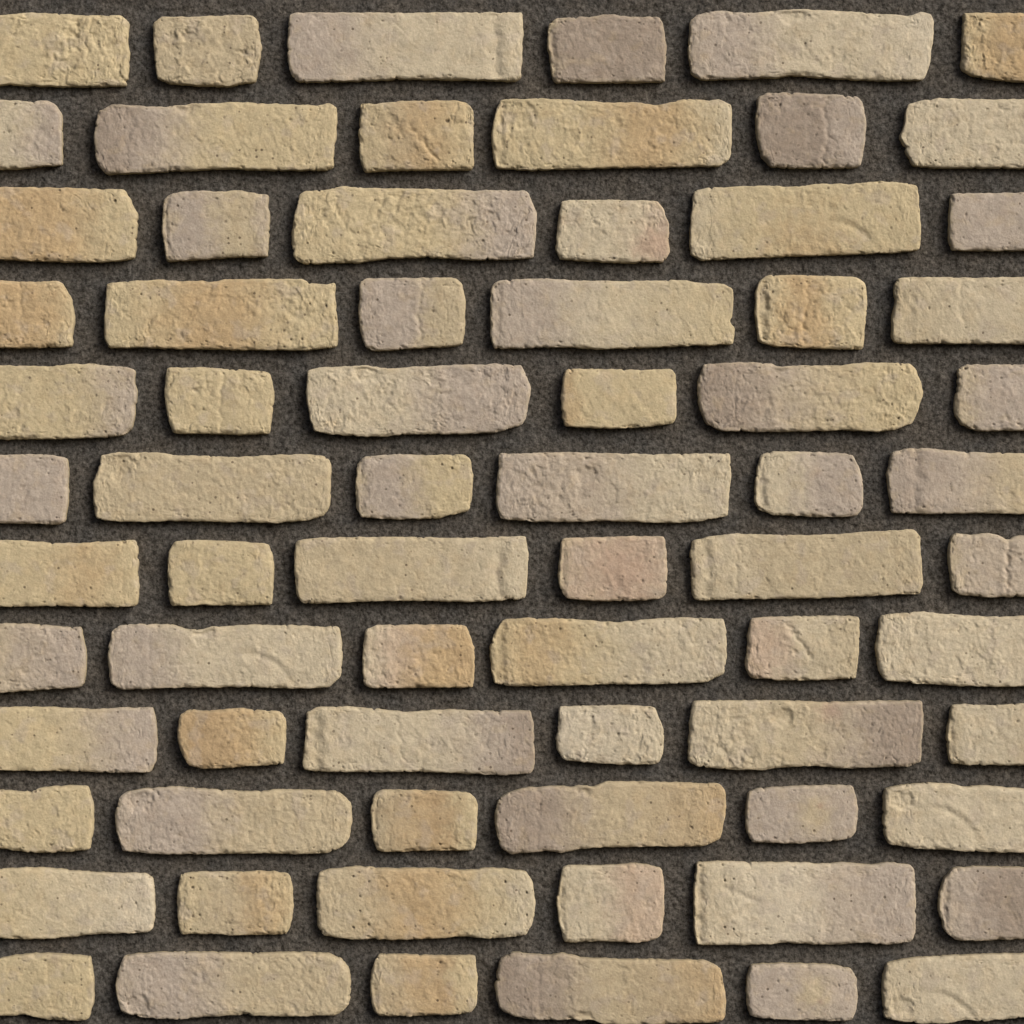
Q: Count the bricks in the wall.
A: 72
